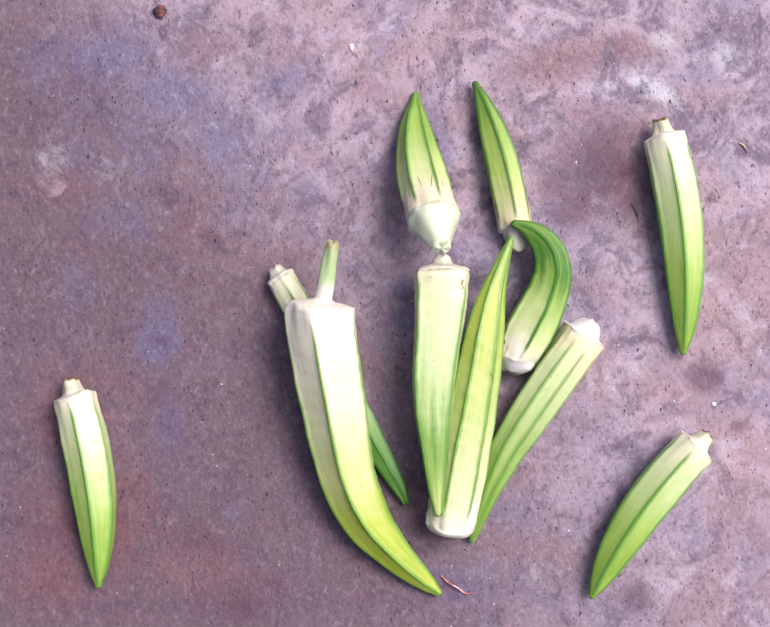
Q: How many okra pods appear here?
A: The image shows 11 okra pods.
